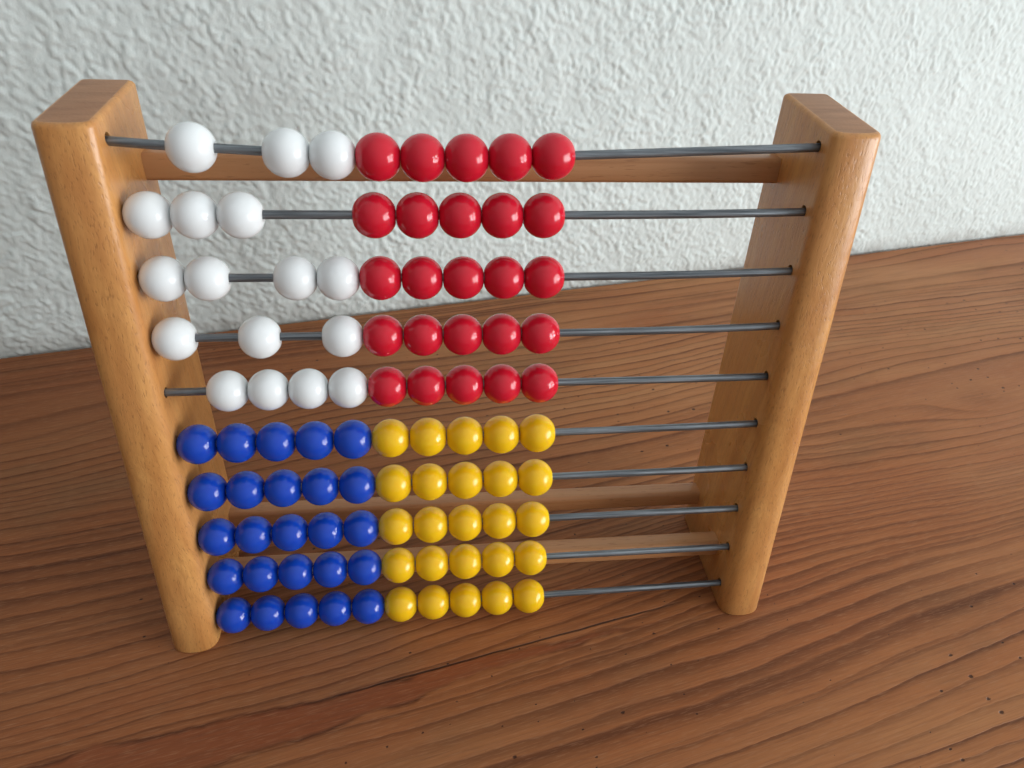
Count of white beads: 17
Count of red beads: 25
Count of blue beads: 25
